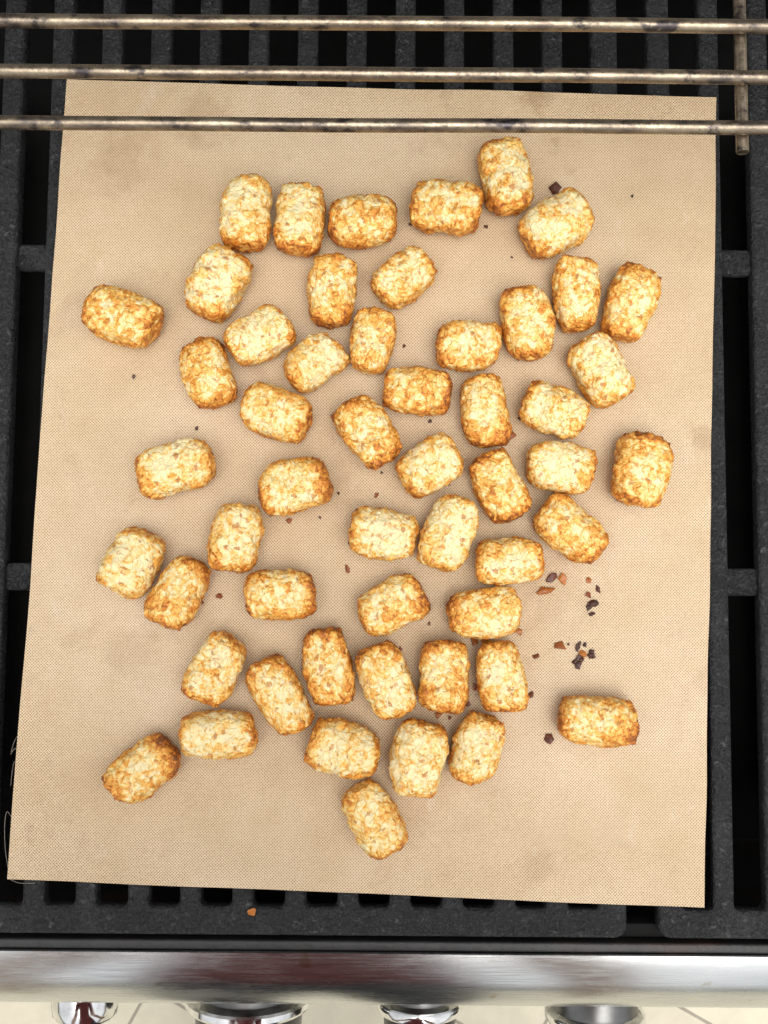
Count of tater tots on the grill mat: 53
